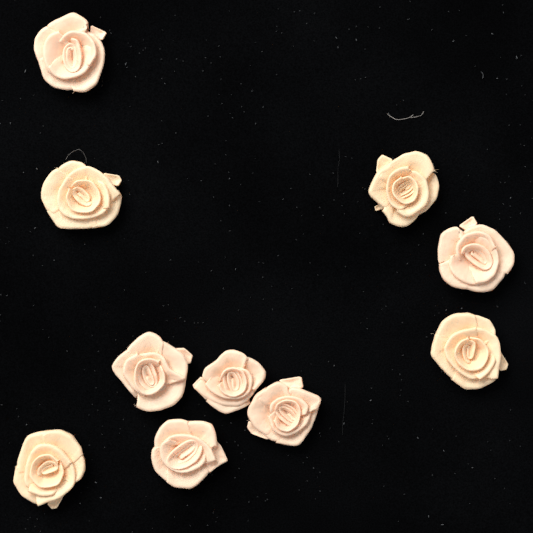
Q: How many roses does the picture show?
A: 10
